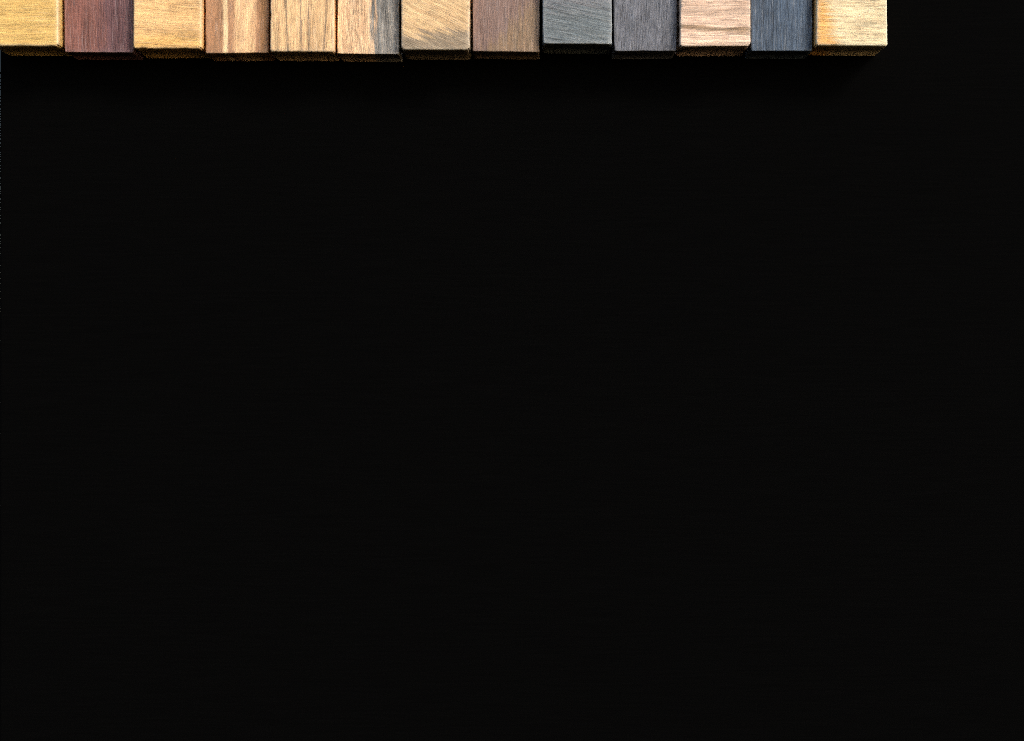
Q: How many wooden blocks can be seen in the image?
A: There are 13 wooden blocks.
